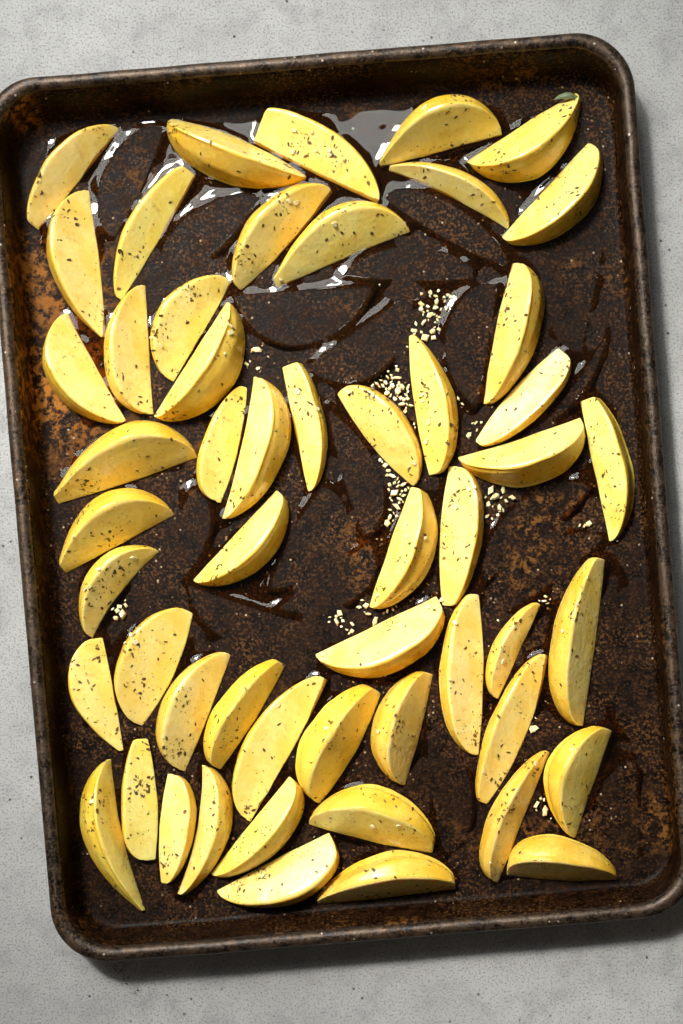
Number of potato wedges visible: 53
